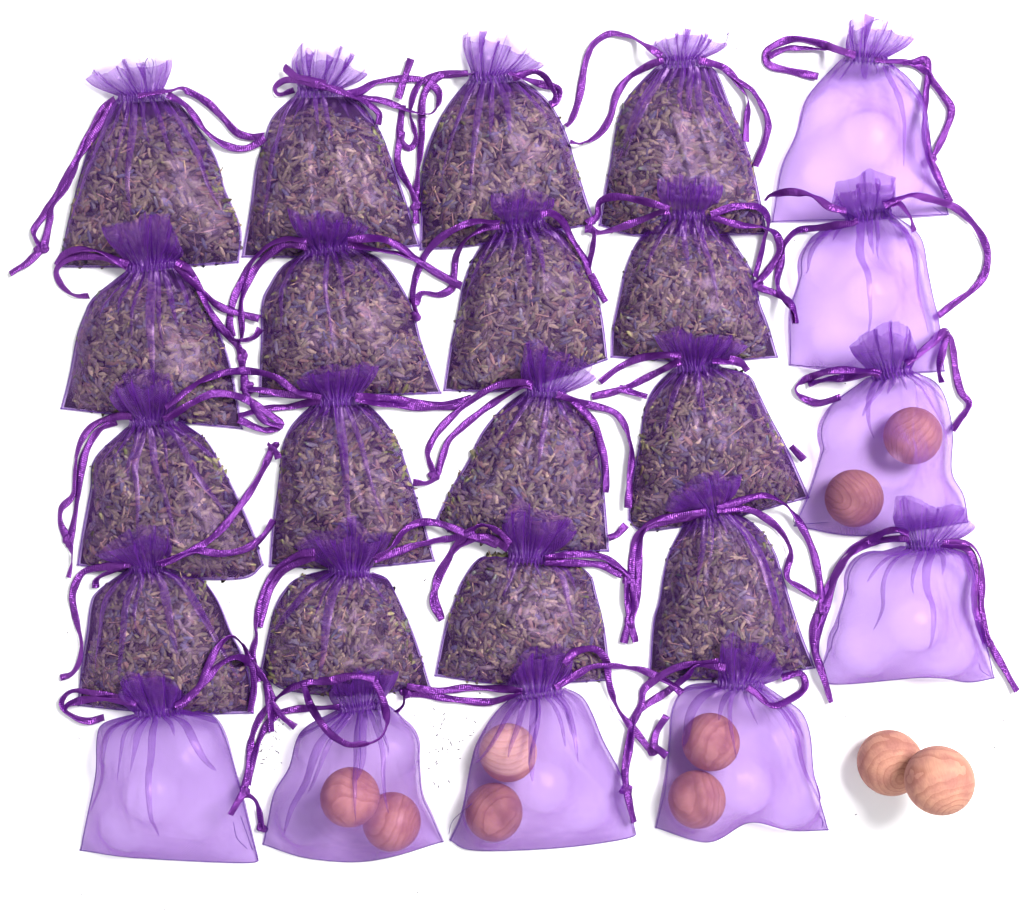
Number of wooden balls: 10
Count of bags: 24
